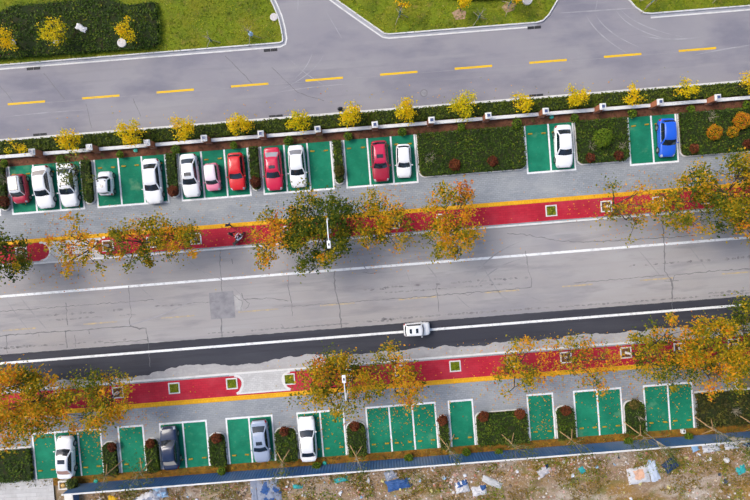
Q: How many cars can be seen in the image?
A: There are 19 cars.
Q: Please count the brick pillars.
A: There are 13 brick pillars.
